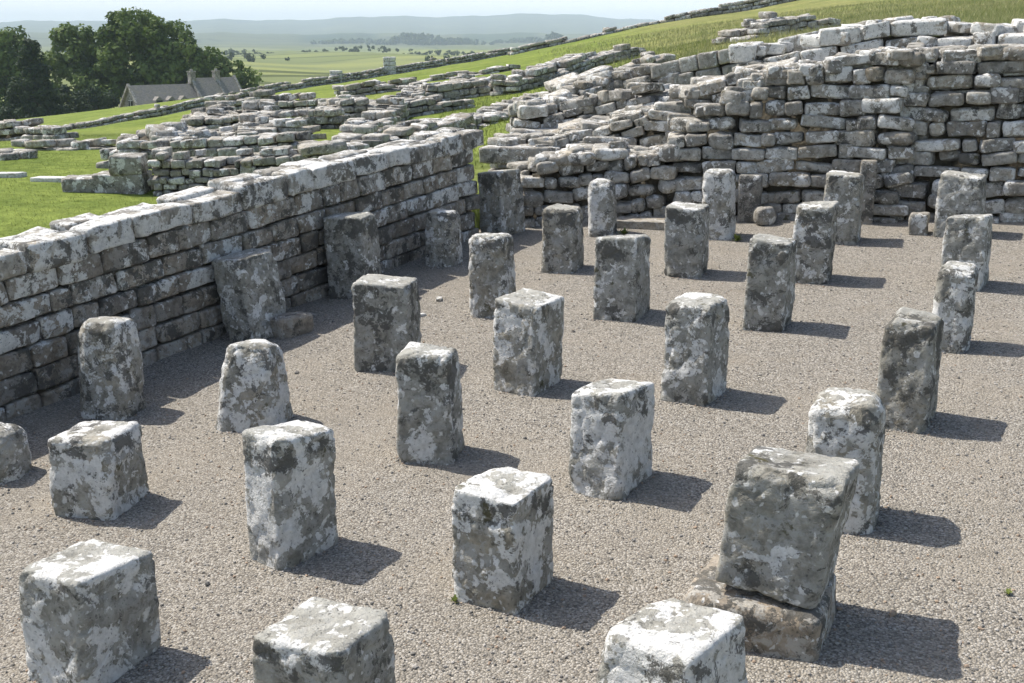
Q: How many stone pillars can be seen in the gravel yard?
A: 33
